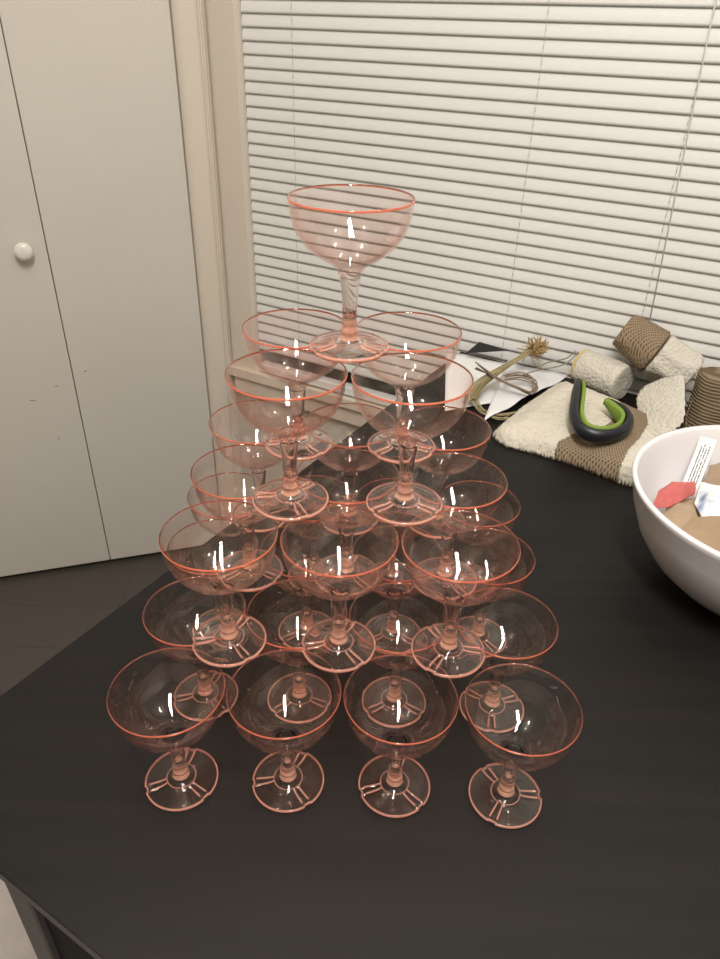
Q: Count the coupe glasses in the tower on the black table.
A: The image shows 30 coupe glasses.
